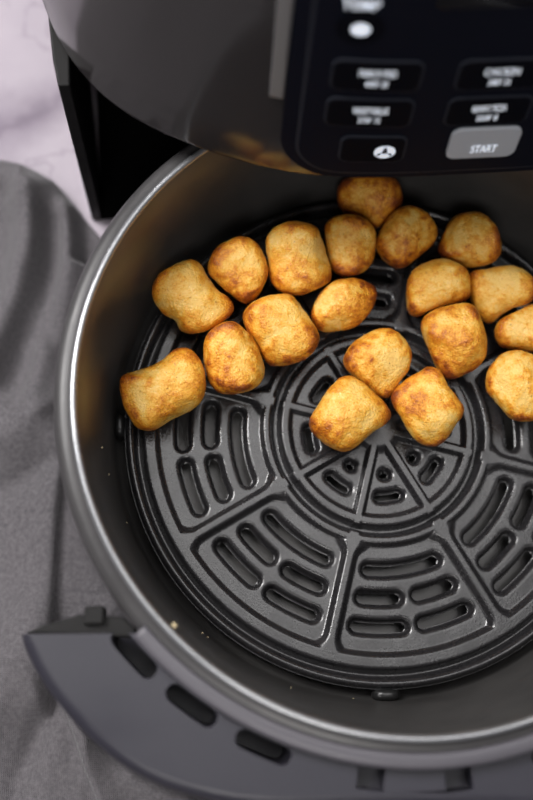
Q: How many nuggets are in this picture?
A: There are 19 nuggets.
